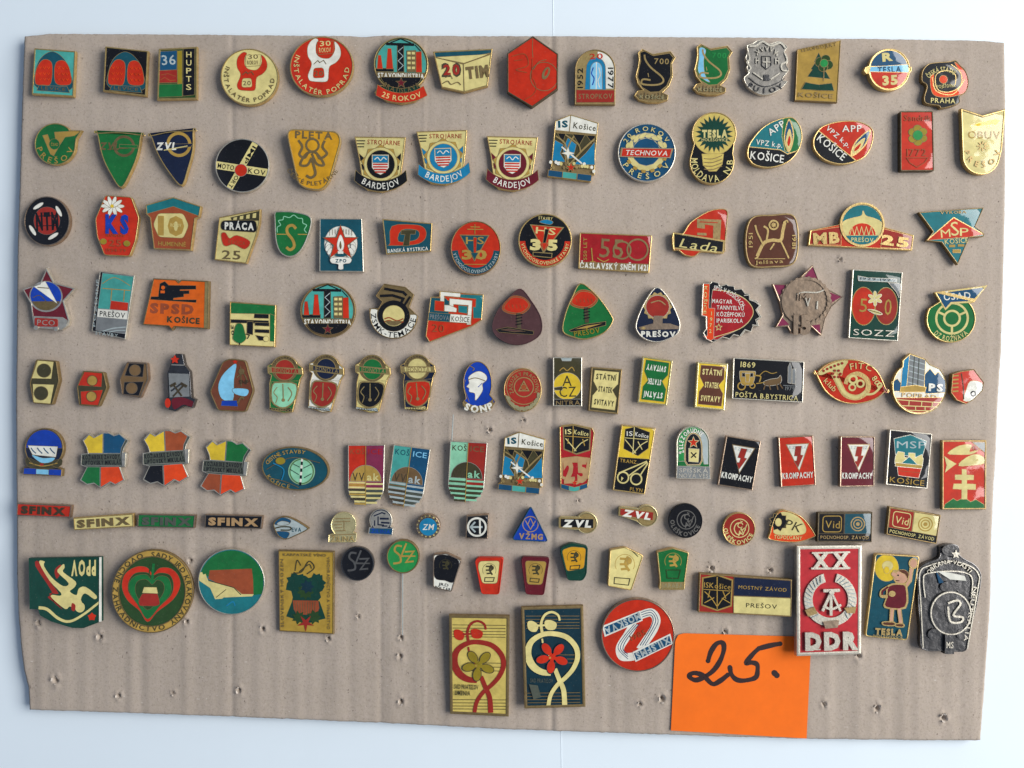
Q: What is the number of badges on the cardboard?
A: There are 130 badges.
